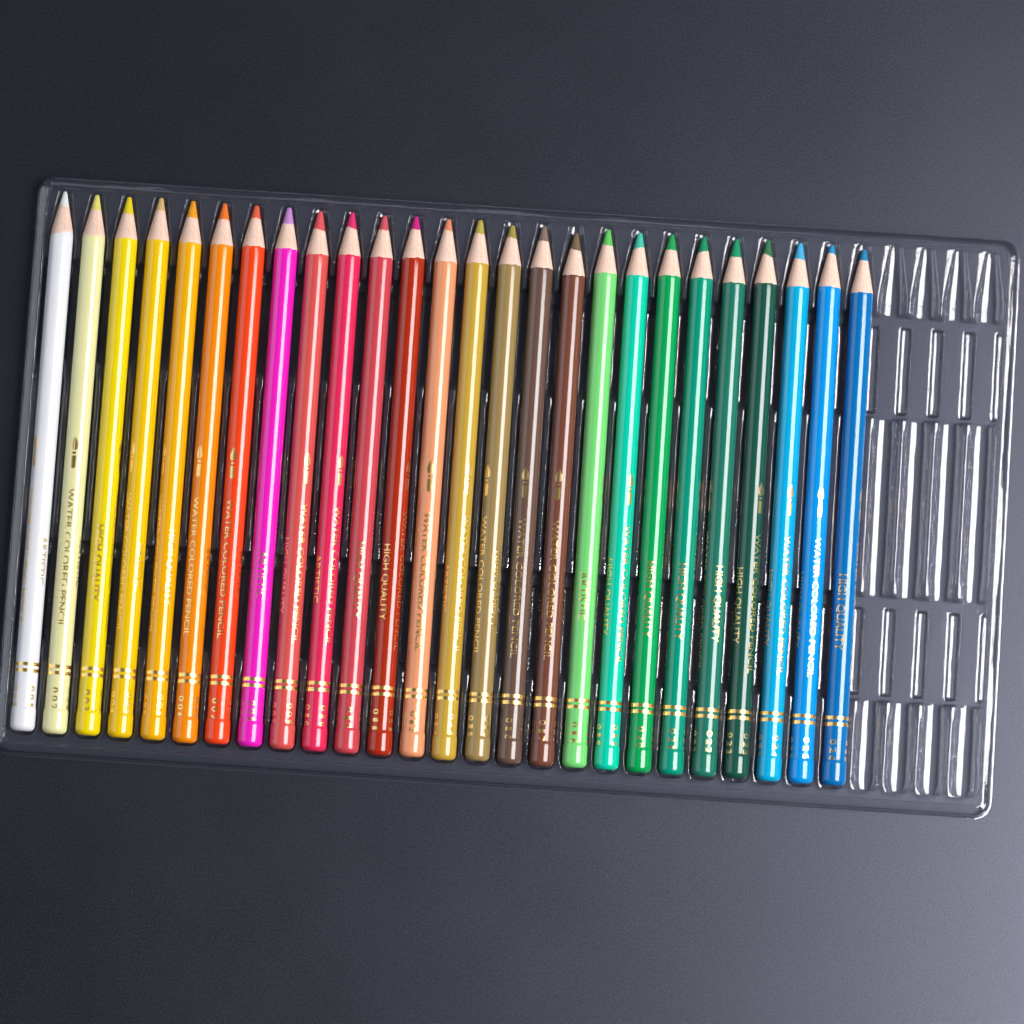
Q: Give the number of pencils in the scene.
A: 26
